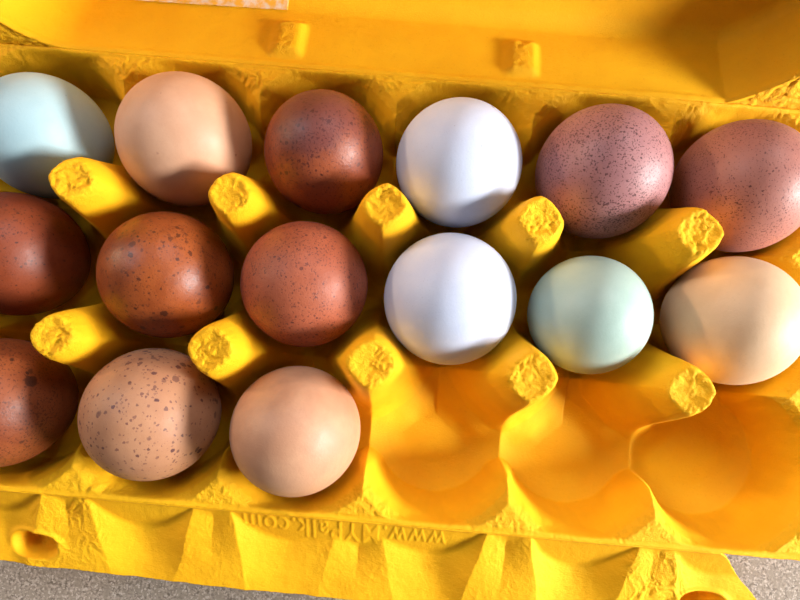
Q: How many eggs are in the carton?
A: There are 15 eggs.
